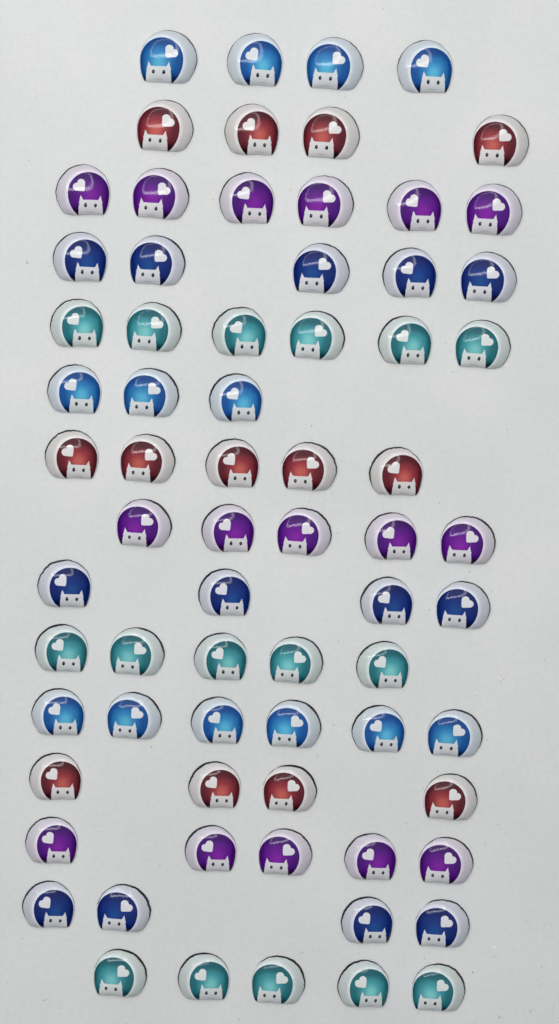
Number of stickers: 71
